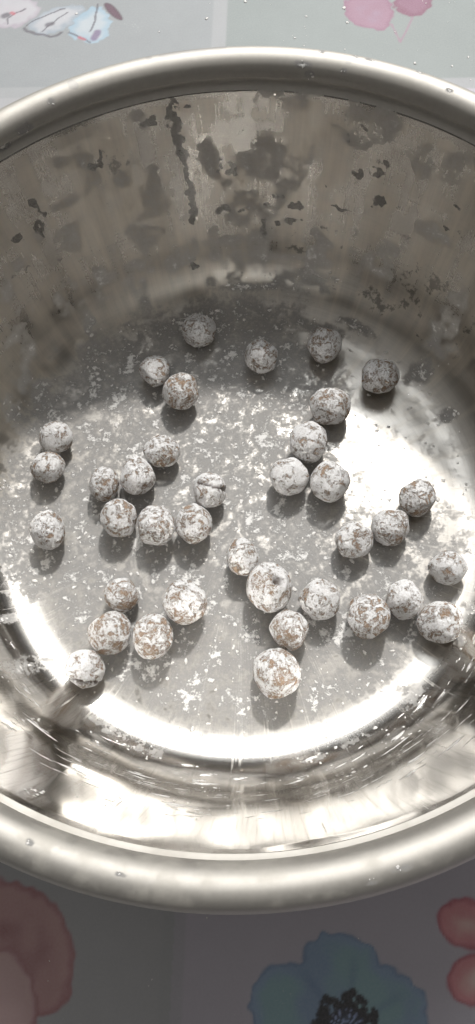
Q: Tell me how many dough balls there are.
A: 37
